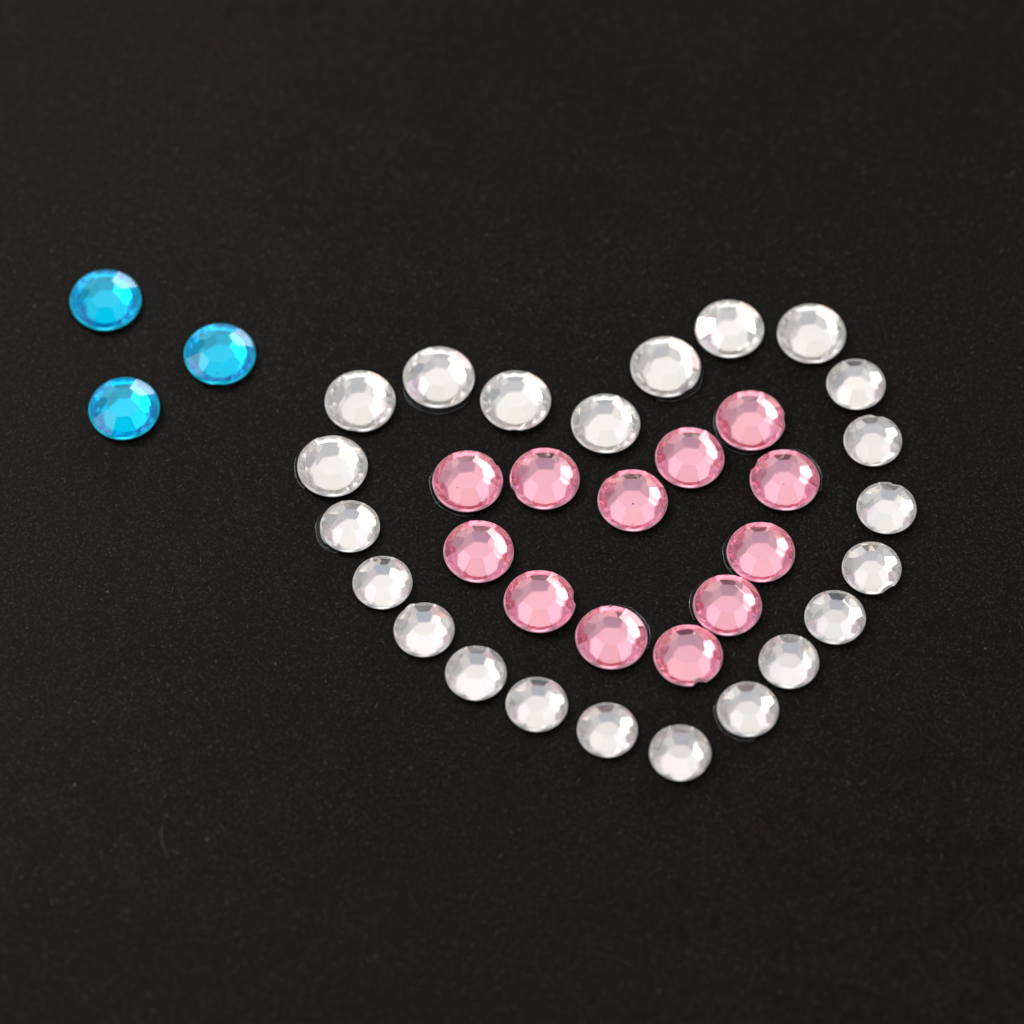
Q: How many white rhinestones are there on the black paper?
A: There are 22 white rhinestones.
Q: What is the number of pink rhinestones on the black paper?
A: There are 12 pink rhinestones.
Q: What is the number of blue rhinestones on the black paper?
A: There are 3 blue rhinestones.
